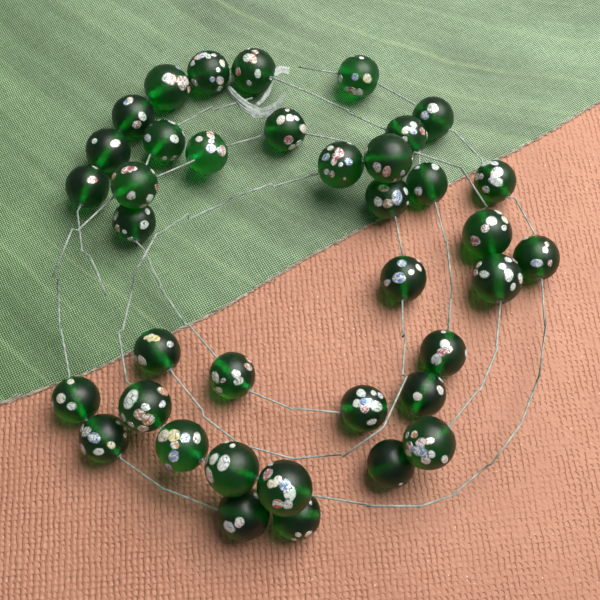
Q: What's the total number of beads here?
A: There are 38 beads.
